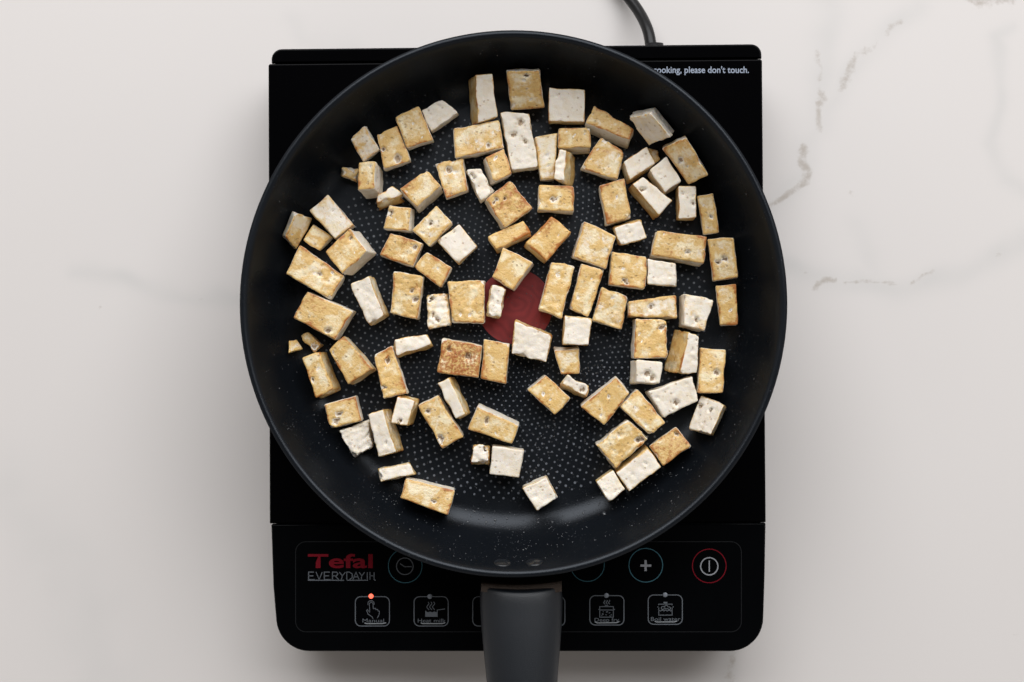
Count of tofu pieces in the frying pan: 100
